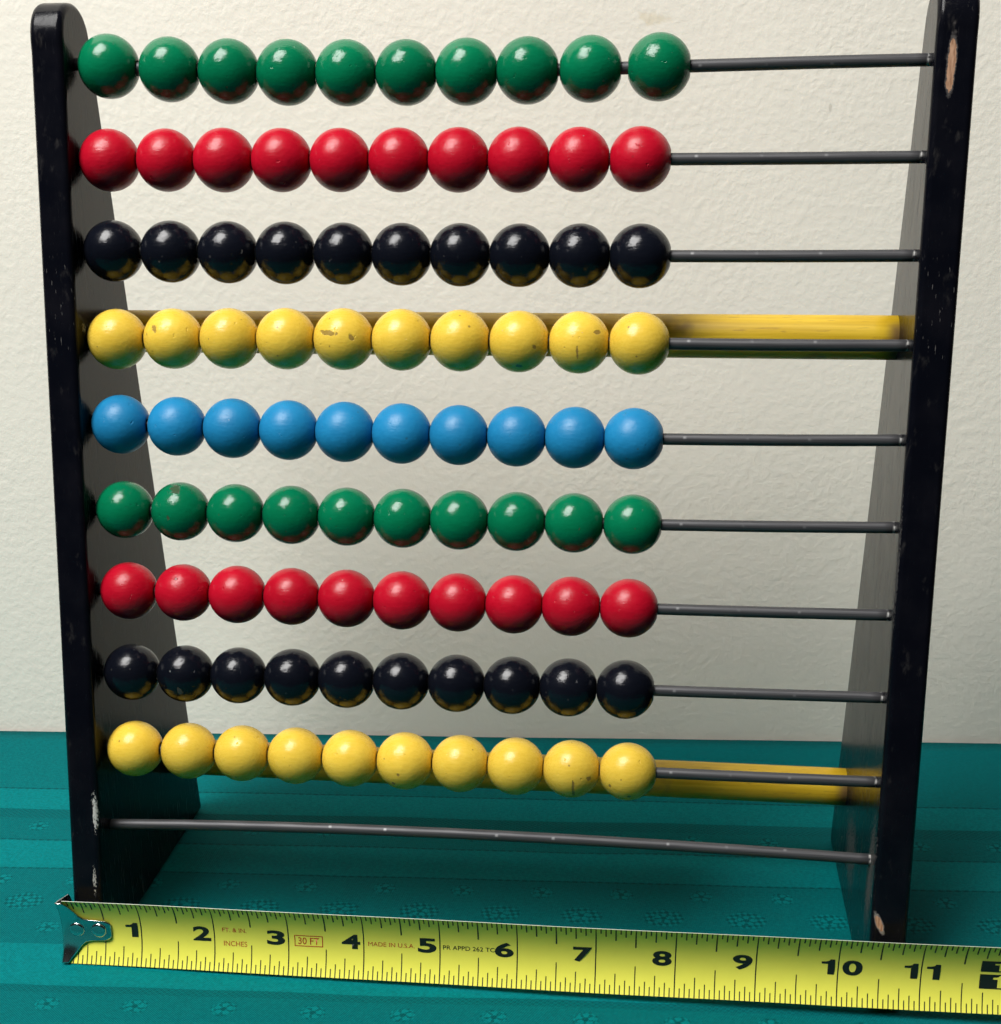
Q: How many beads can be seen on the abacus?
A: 90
